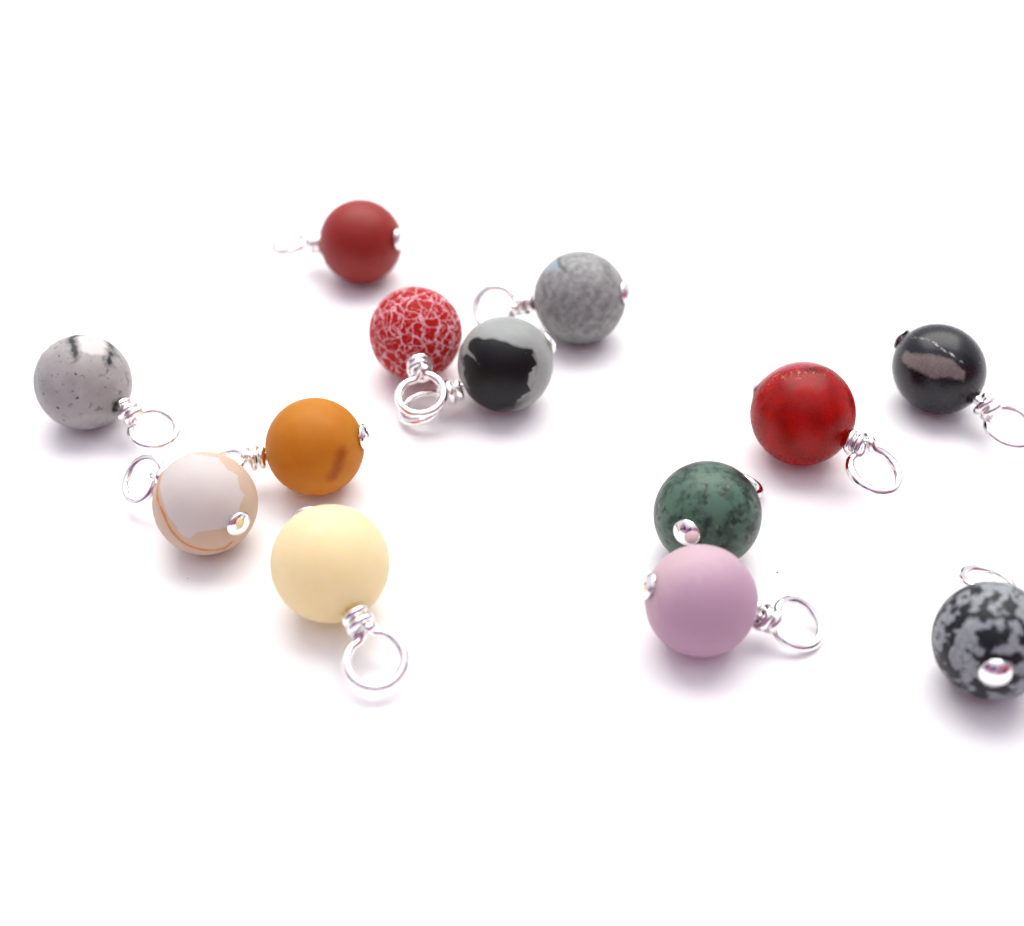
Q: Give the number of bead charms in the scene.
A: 13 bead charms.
